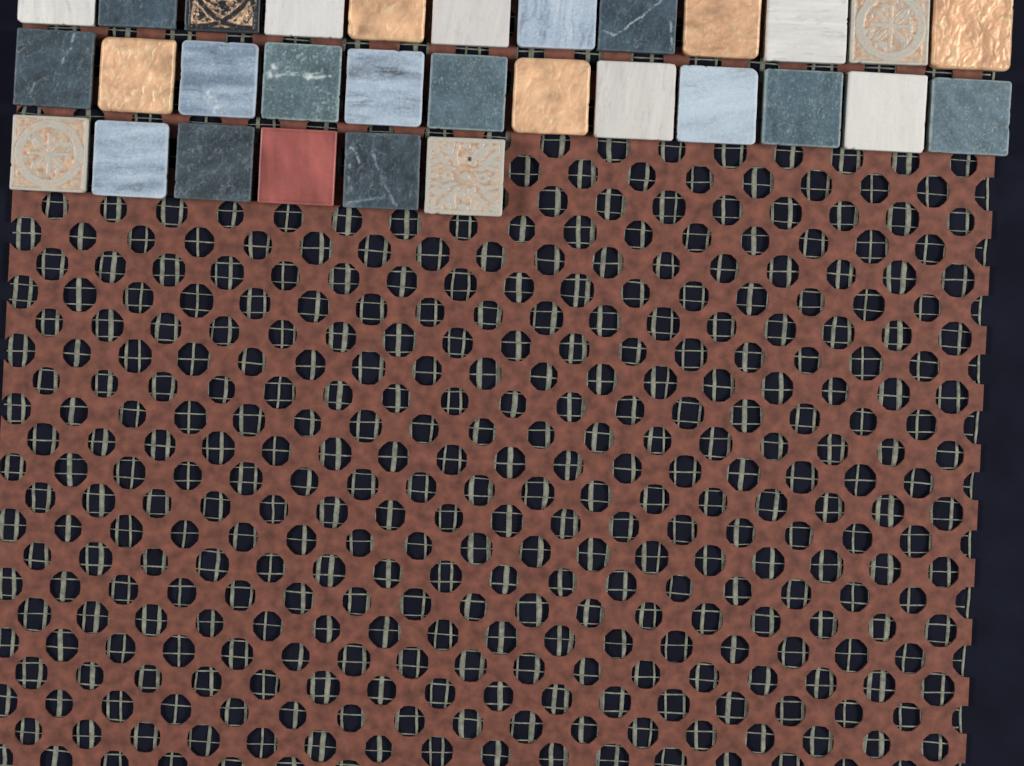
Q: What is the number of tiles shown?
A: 30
